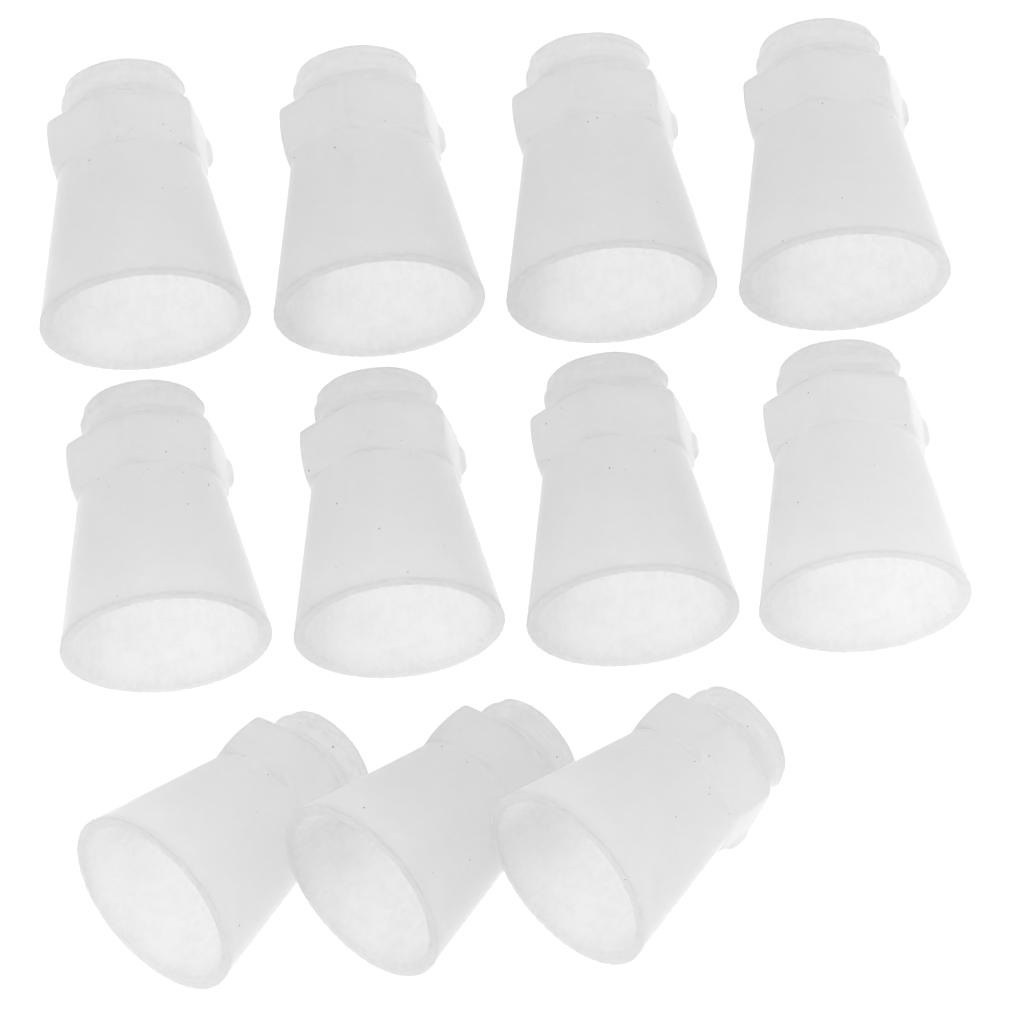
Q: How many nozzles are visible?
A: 11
